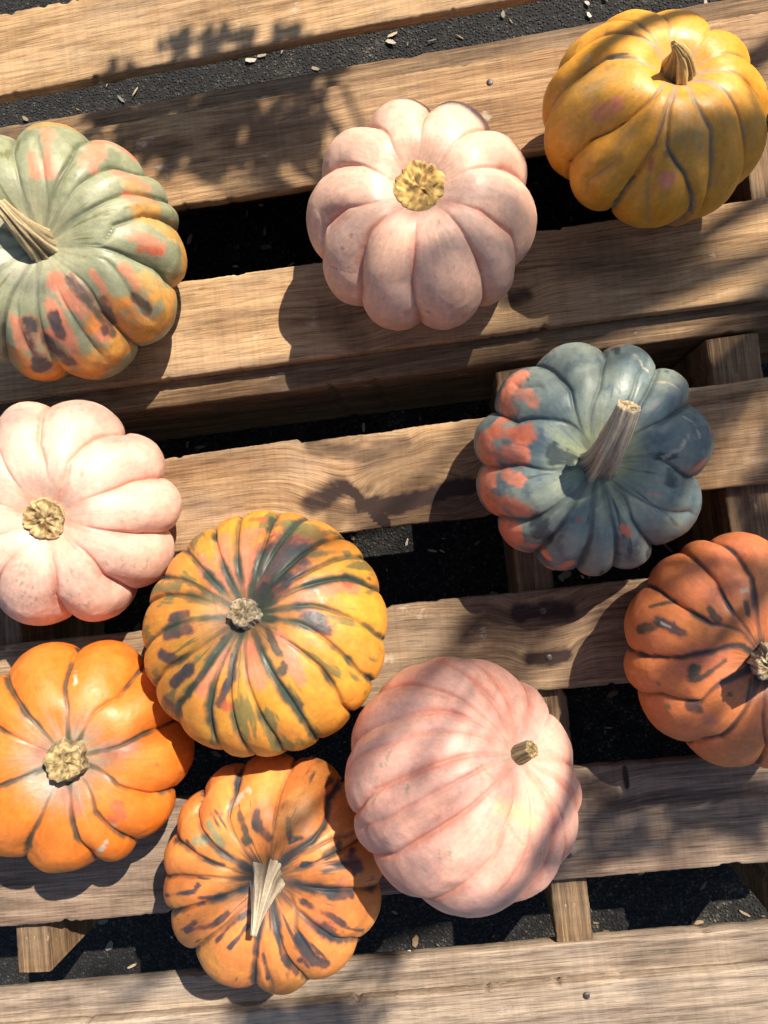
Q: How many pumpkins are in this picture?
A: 10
